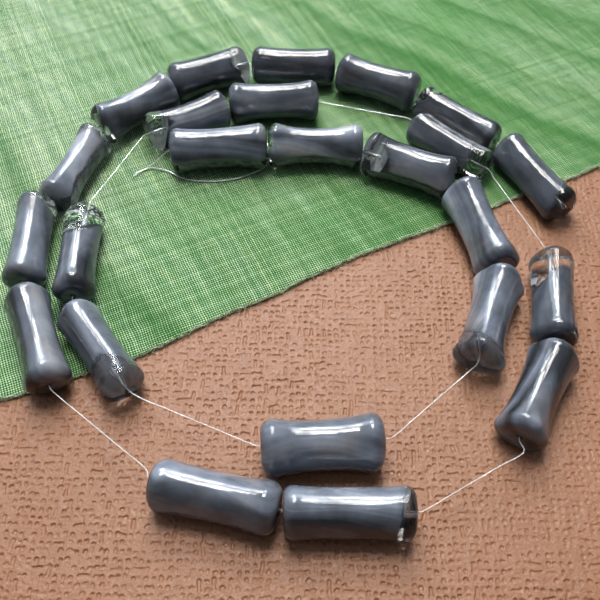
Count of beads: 24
